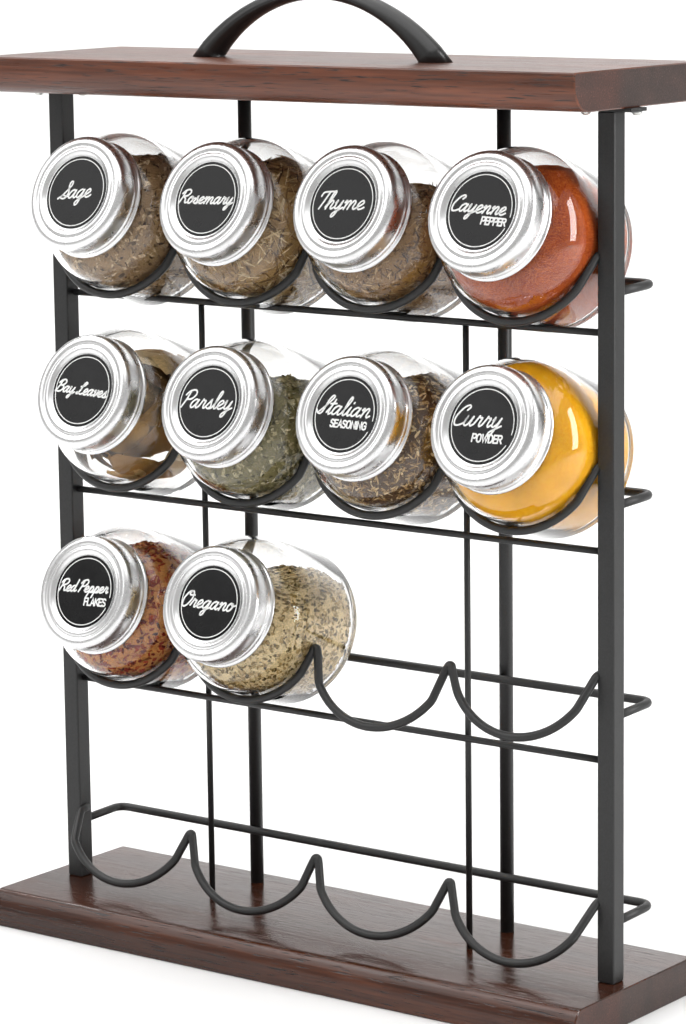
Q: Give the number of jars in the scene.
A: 10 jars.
